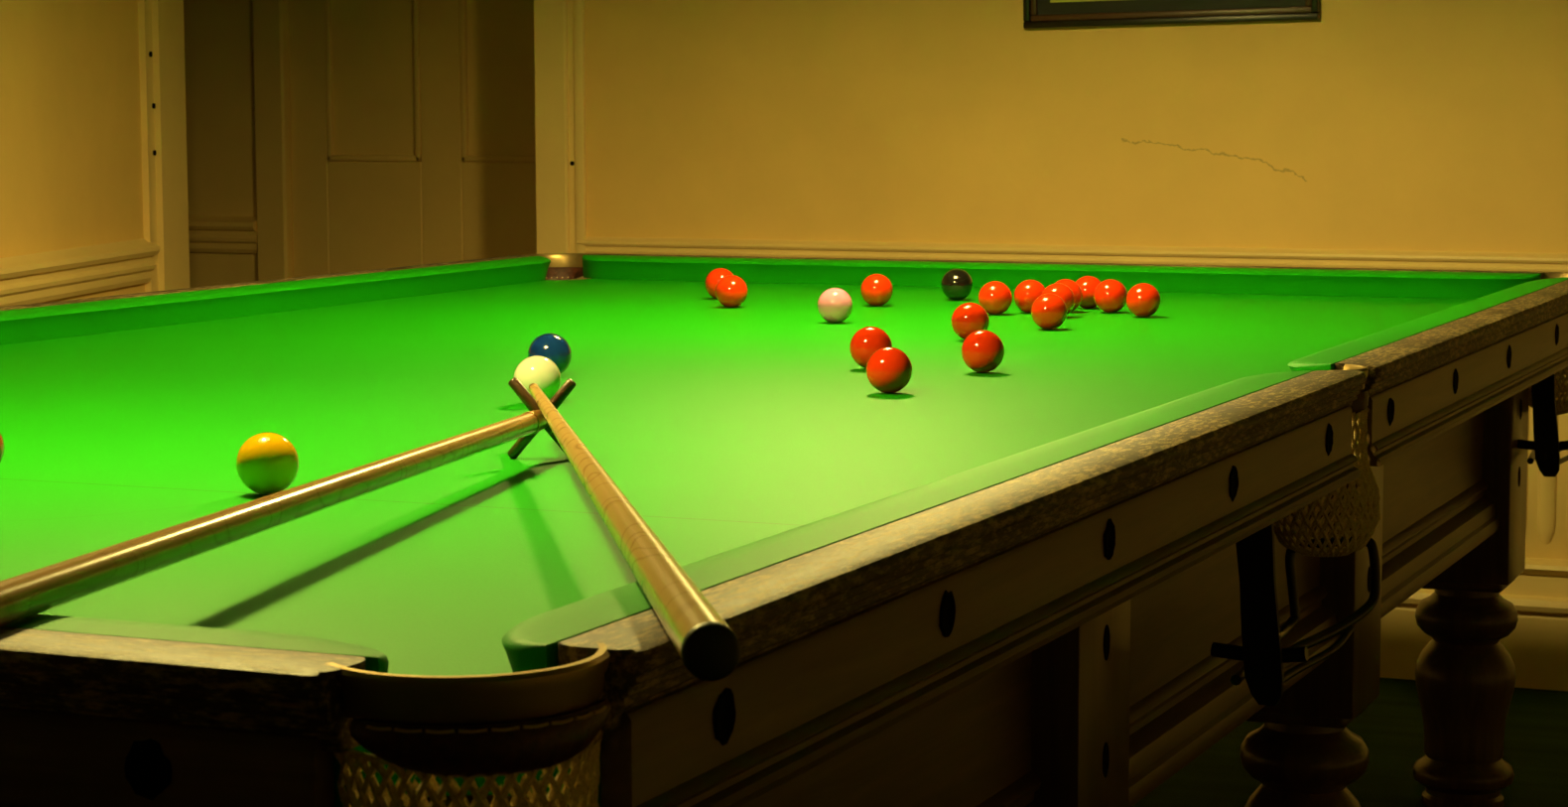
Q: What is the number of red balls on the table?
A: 15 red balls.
